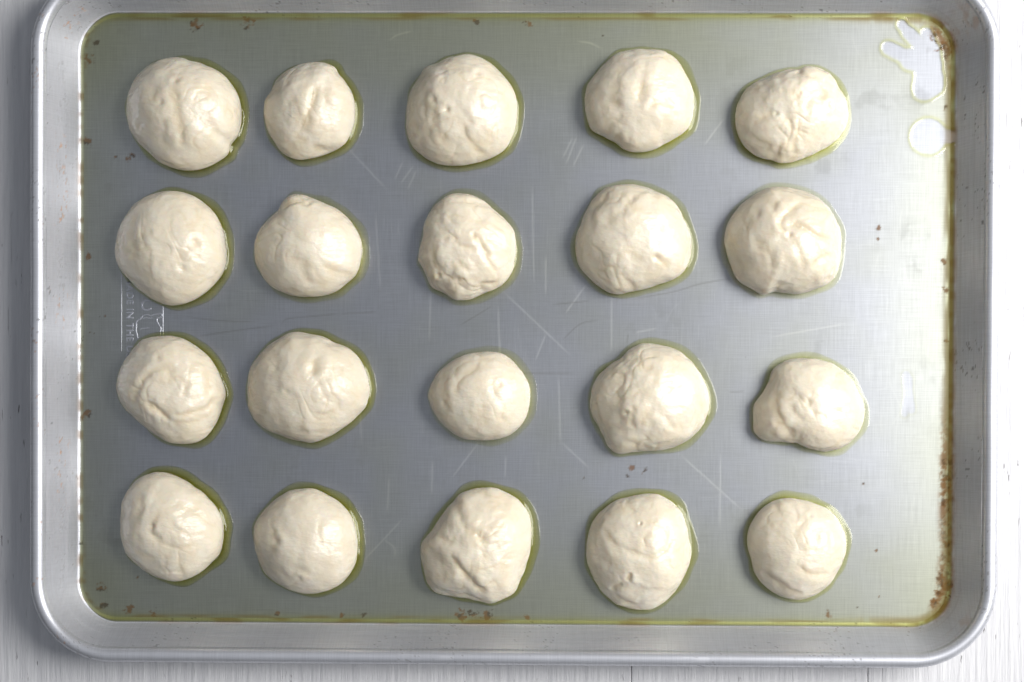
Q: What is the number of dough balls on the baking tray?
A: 20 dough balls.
